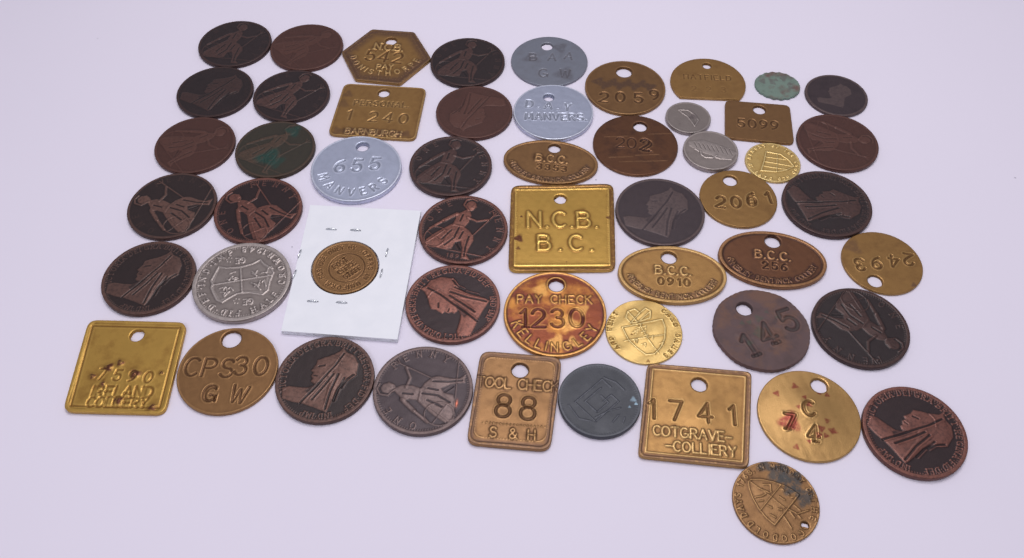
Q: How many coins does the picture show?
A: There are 30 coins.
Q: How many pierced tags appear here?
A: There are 23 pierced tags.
